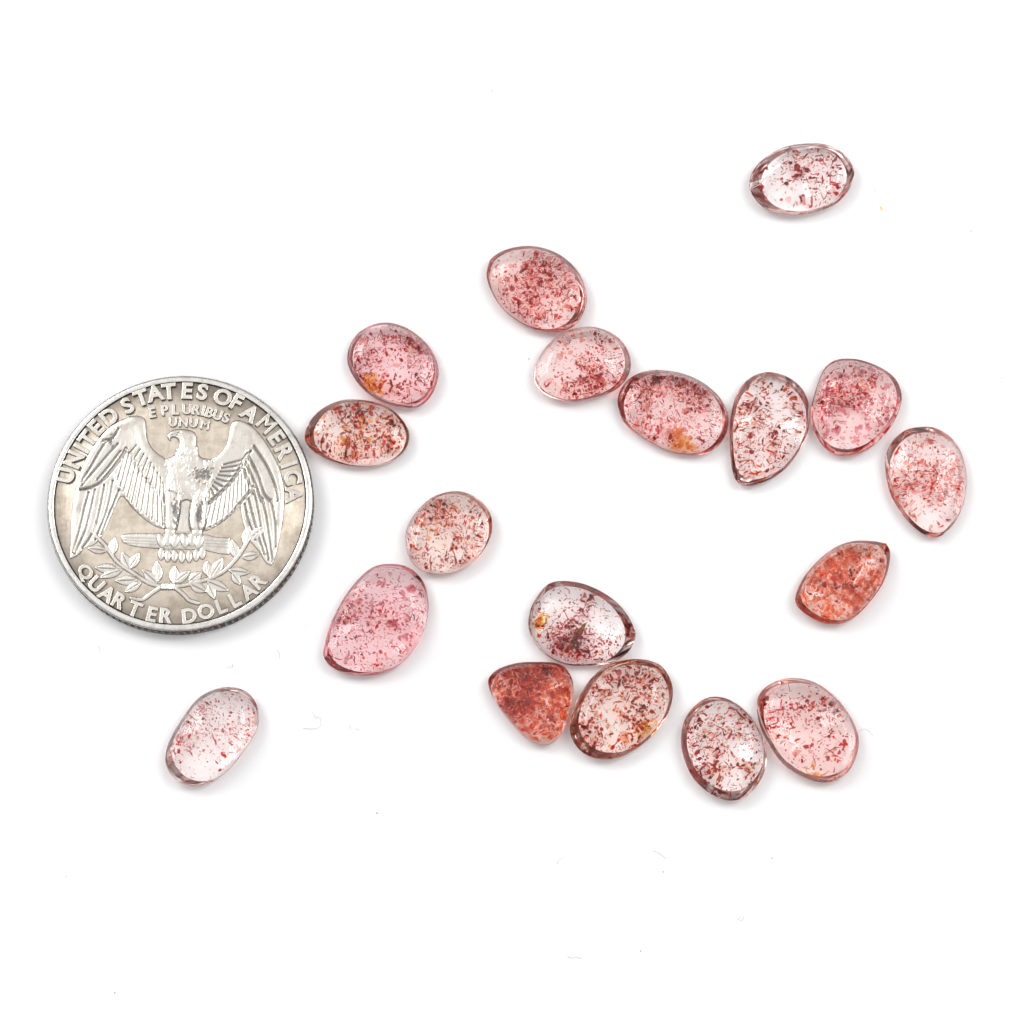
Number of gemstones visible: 18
